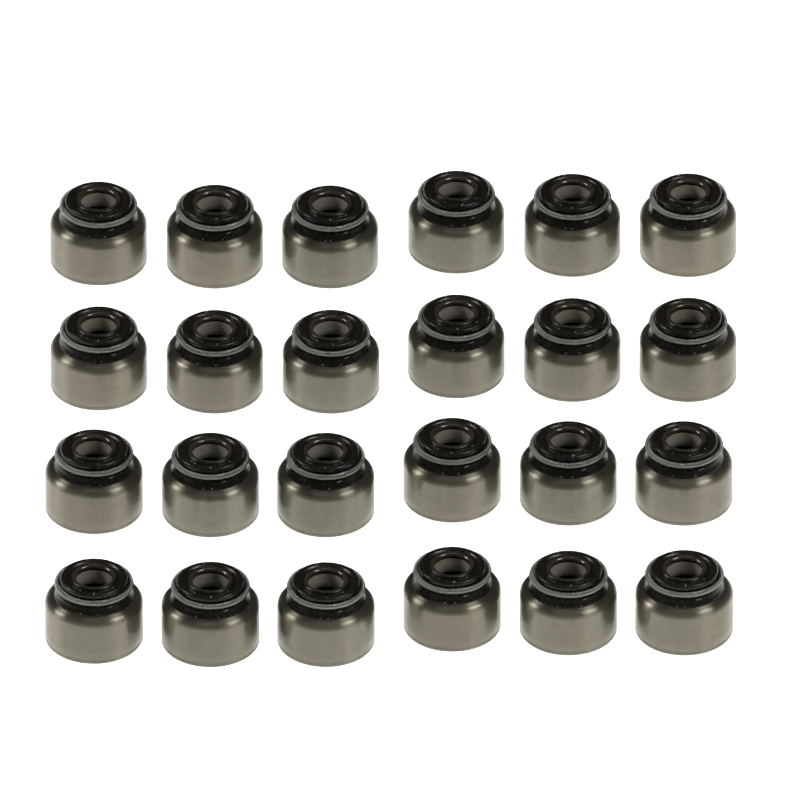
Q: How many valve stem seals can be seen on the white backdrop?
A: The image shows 24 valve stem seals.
